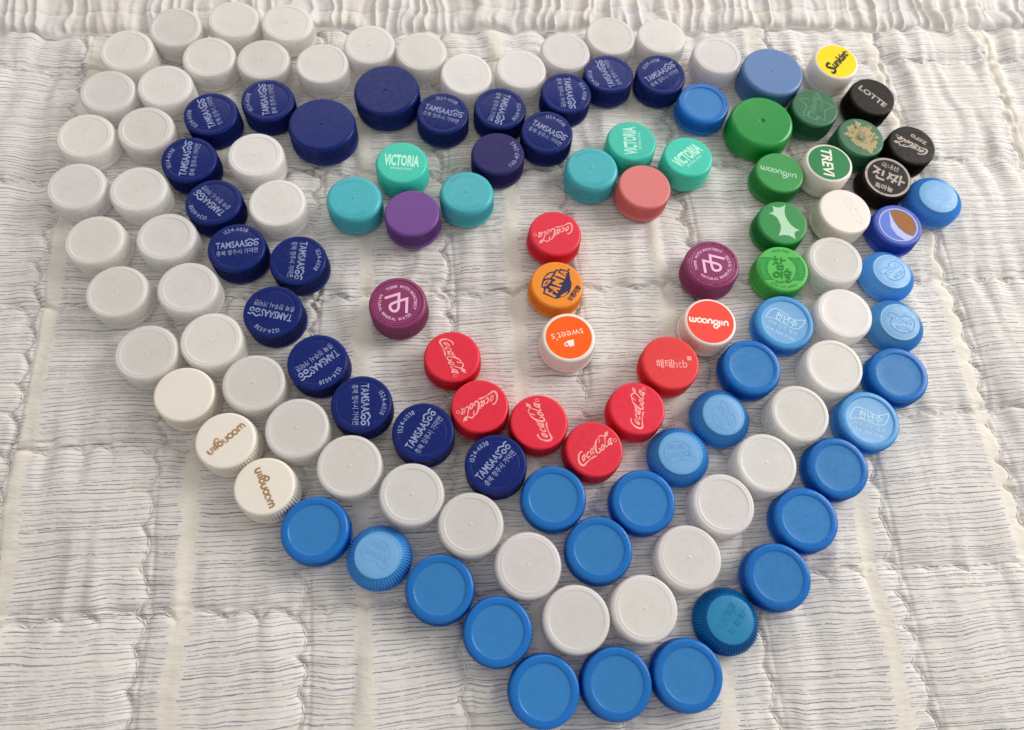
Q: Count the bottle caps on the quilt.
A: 125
